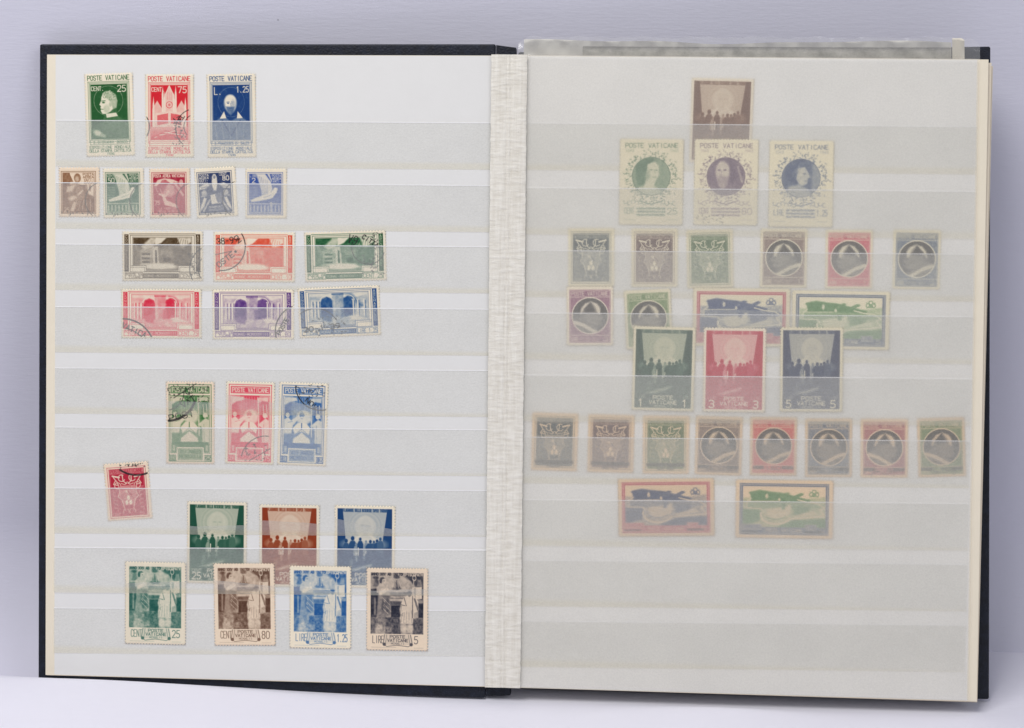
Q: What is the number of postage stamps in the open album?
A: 52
